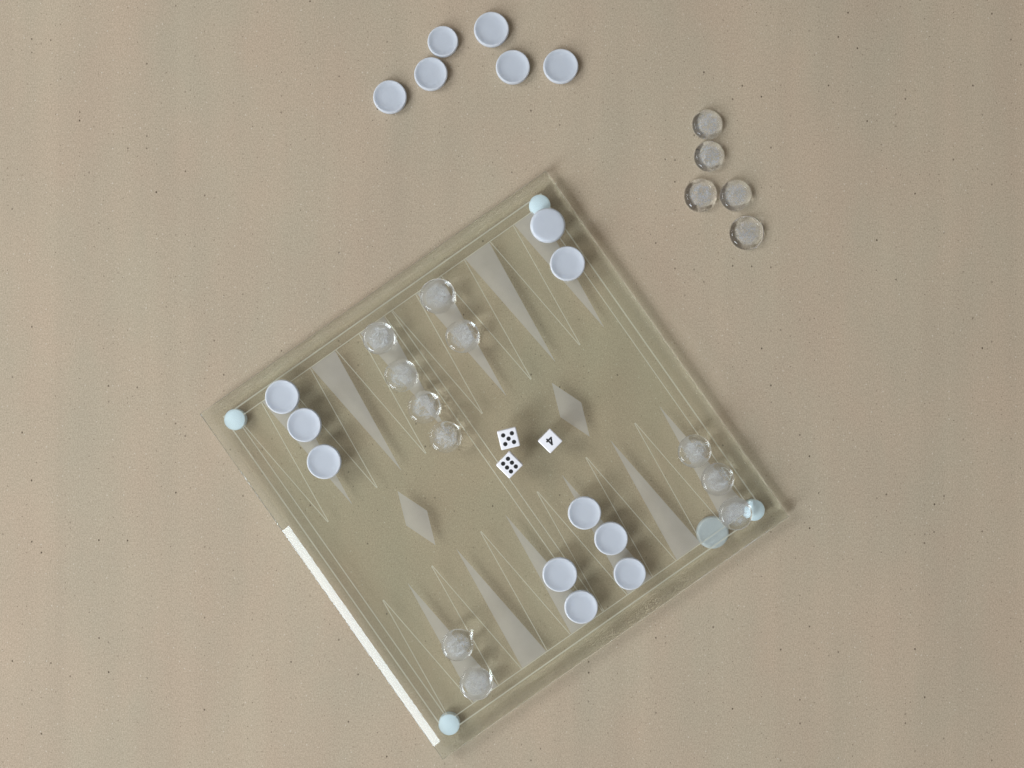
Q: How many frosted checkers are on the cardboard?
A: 17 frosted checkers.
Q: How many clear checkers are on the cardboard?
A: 16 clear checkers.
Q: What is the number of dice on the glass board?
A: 3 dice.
